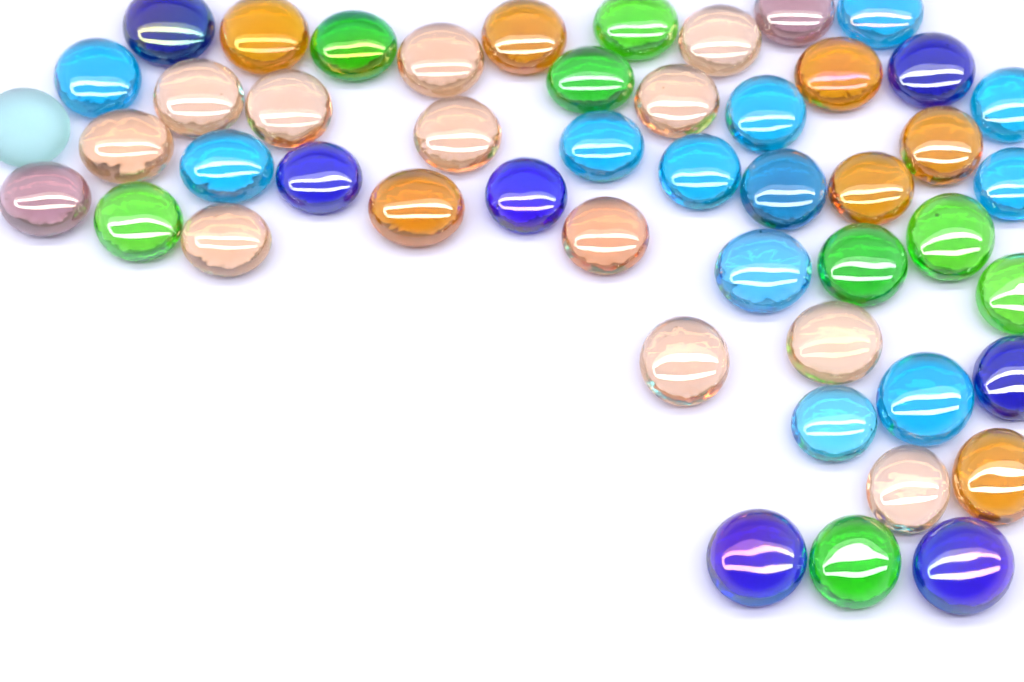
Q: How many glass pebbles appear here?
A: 49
